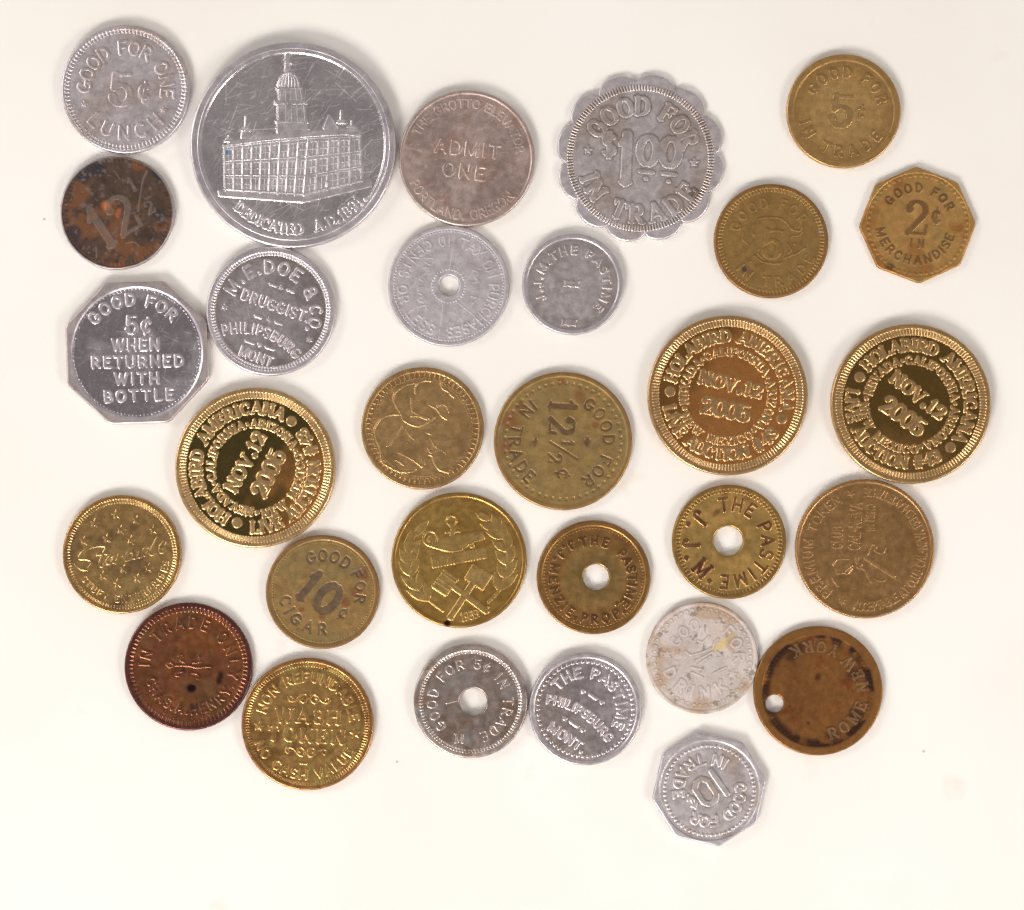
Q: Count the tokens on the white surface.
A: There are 30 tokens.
